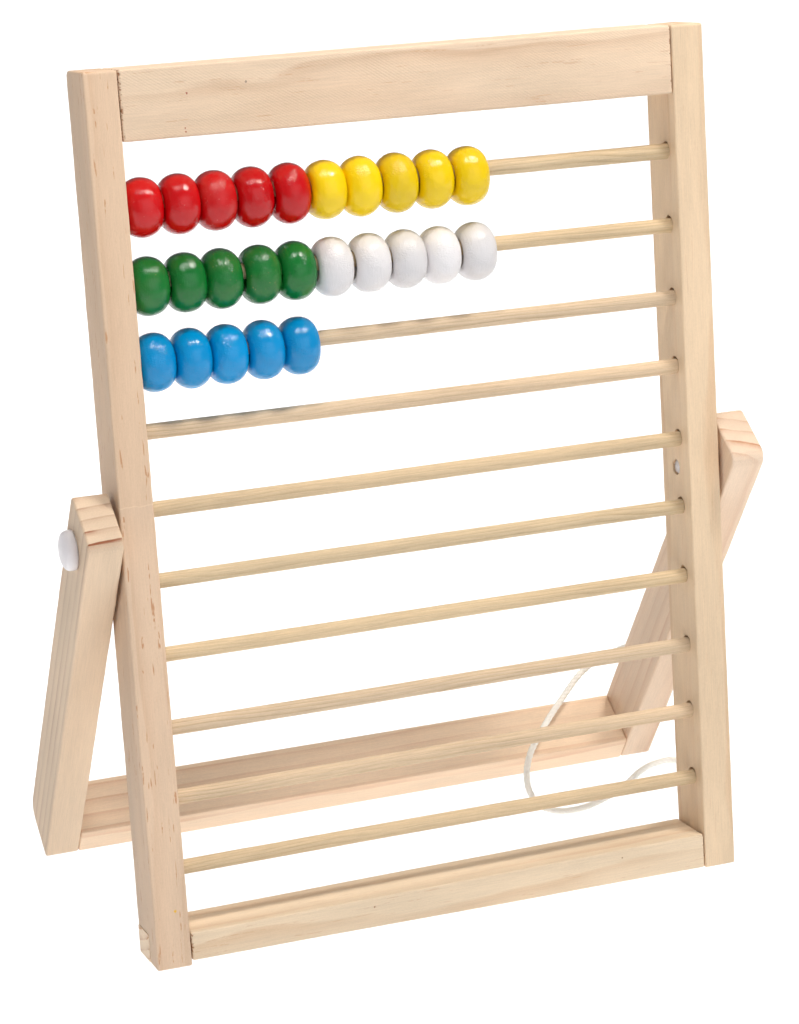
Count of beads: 25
